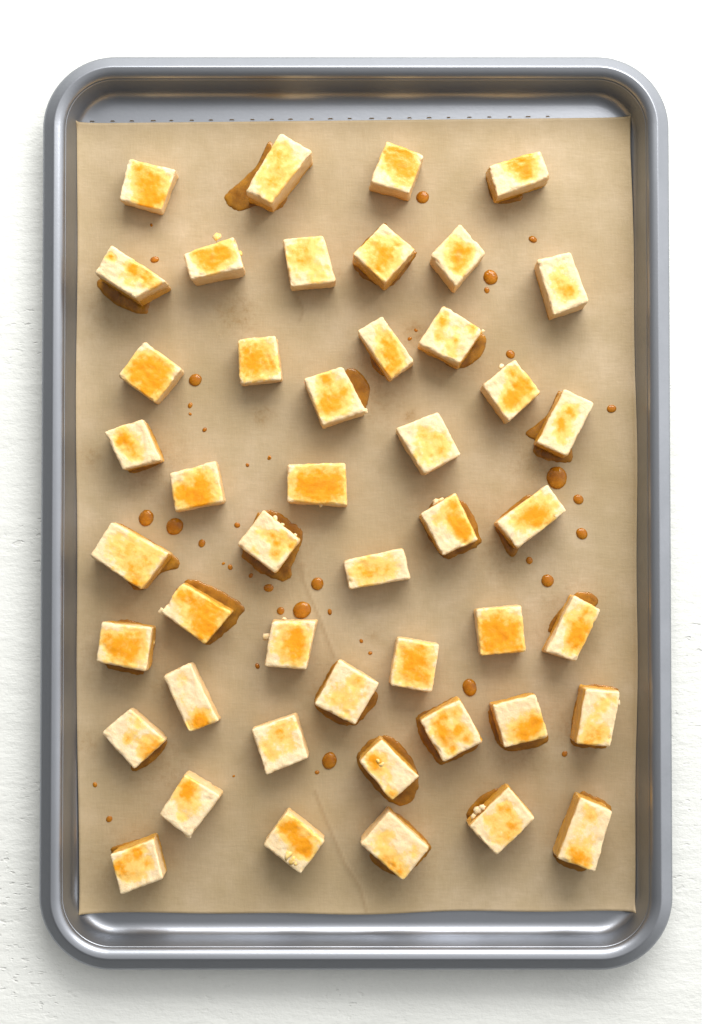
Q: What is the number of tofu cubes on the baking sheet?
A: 46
